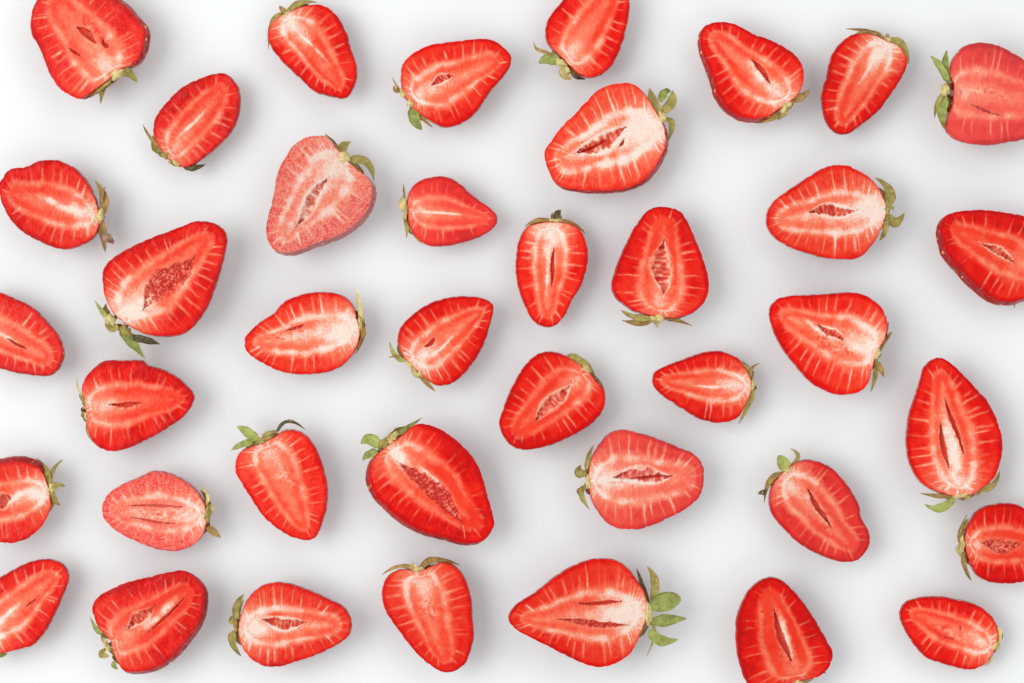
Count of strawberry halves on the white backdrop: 39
